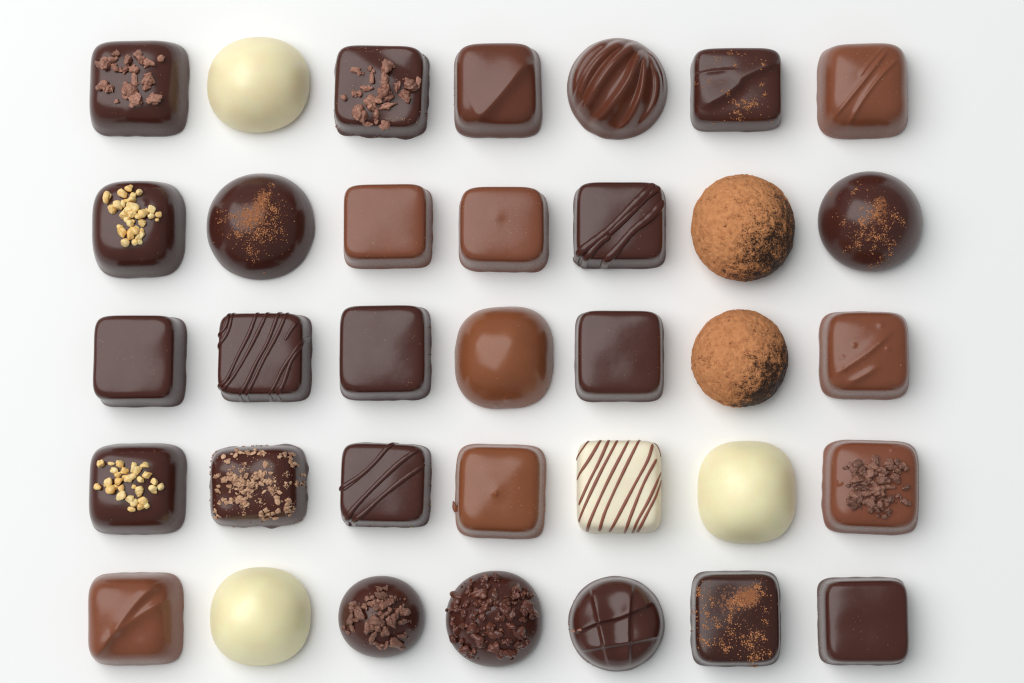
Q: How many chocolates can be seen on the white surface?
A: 35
